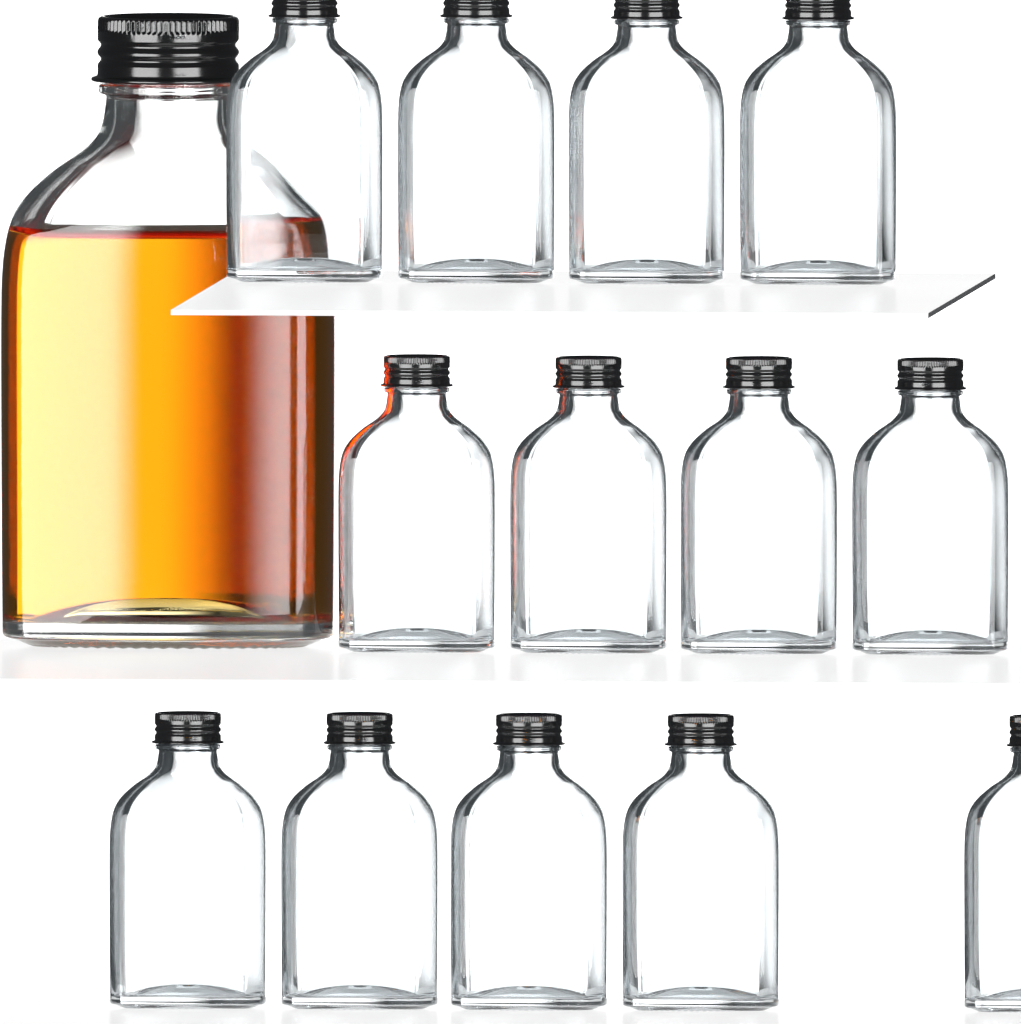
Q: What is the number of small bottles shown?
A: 13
